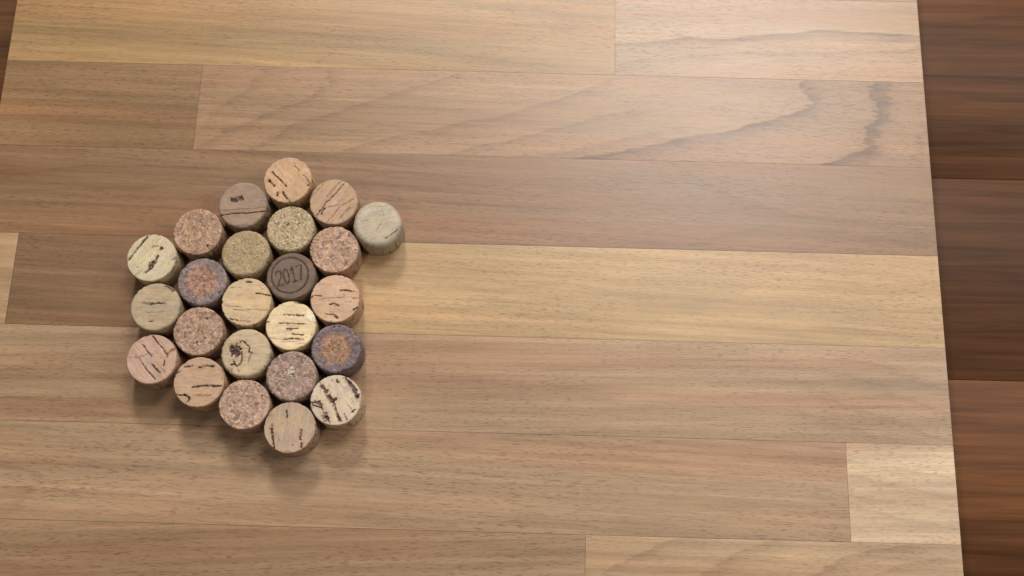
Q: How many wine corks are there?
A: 24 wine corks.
